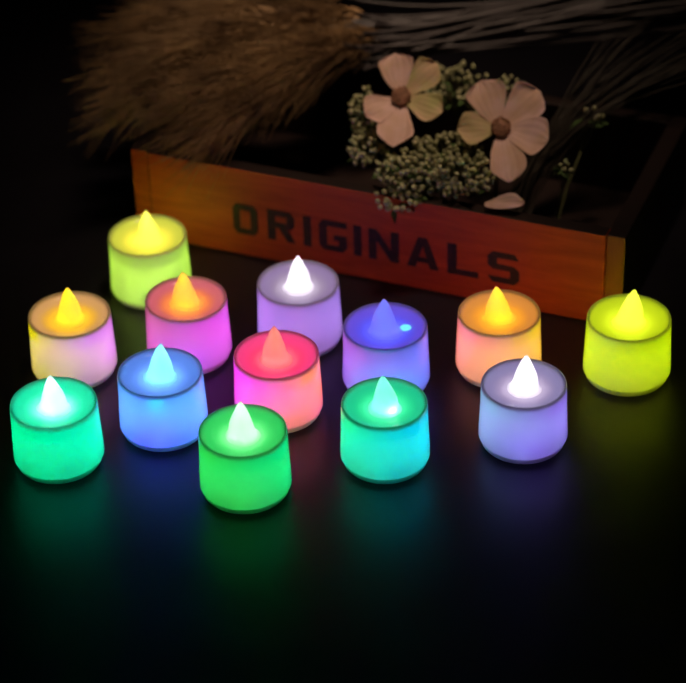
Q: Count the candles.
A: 13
